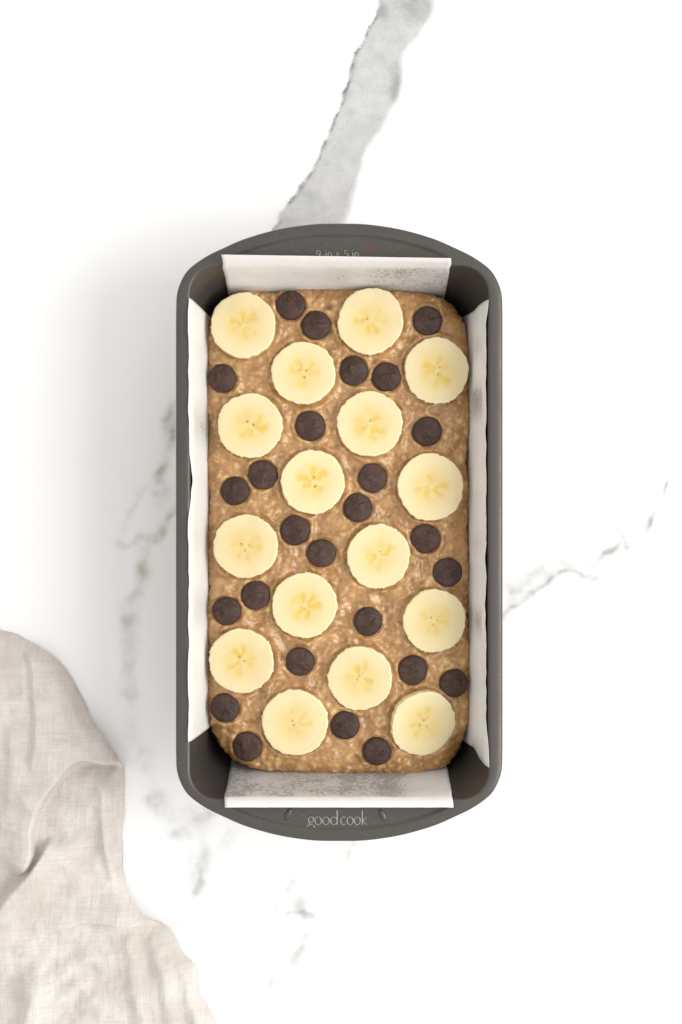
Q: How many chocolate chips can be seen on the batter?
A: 26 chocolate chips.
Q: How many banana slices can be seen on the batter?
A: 16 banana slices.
